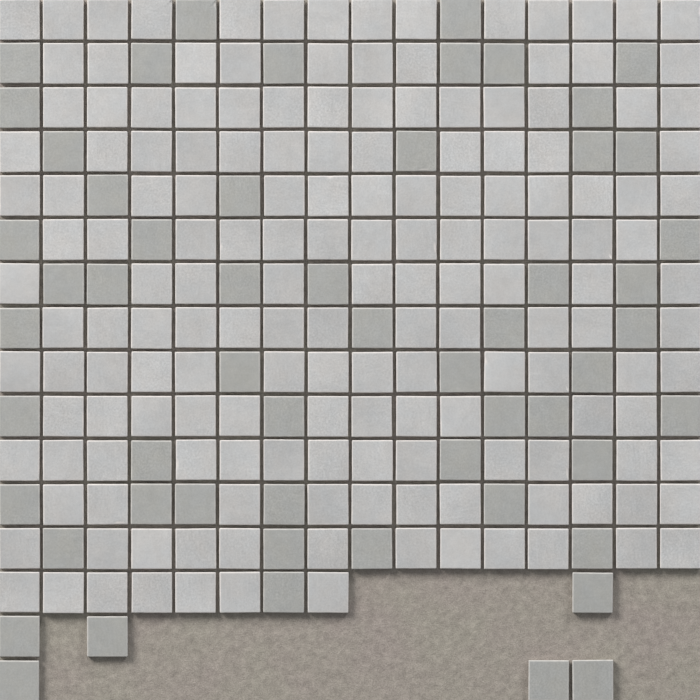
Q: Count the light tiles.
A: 166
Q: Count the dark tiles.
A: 56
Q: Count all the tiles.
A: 222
